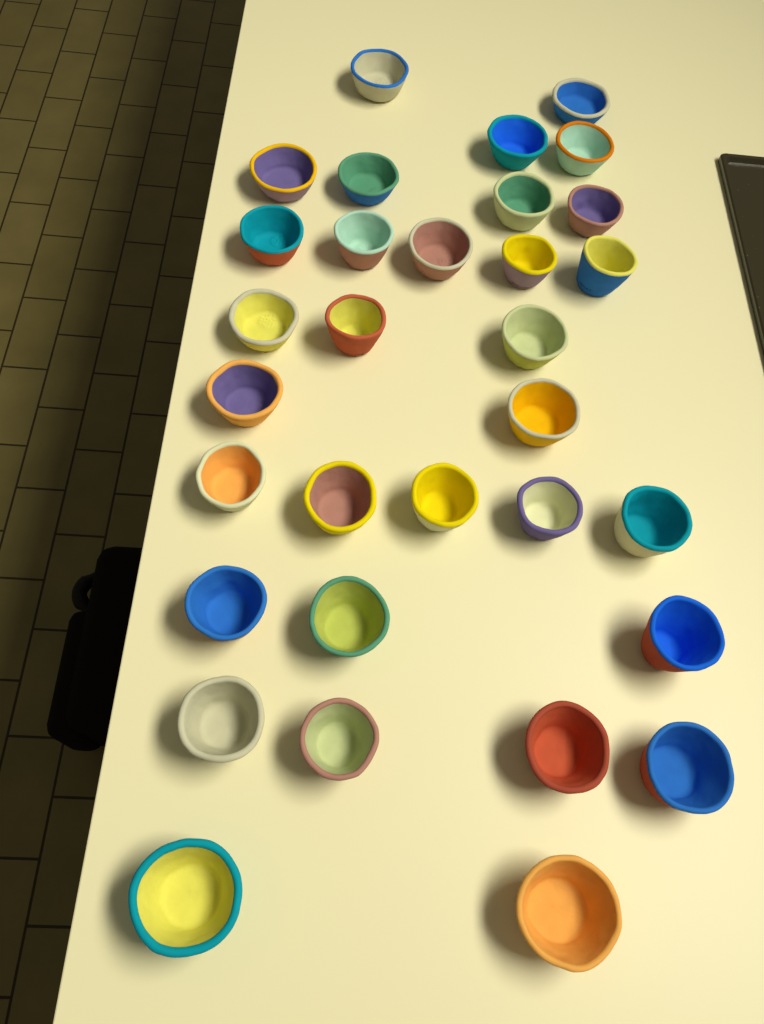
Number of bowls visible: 32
